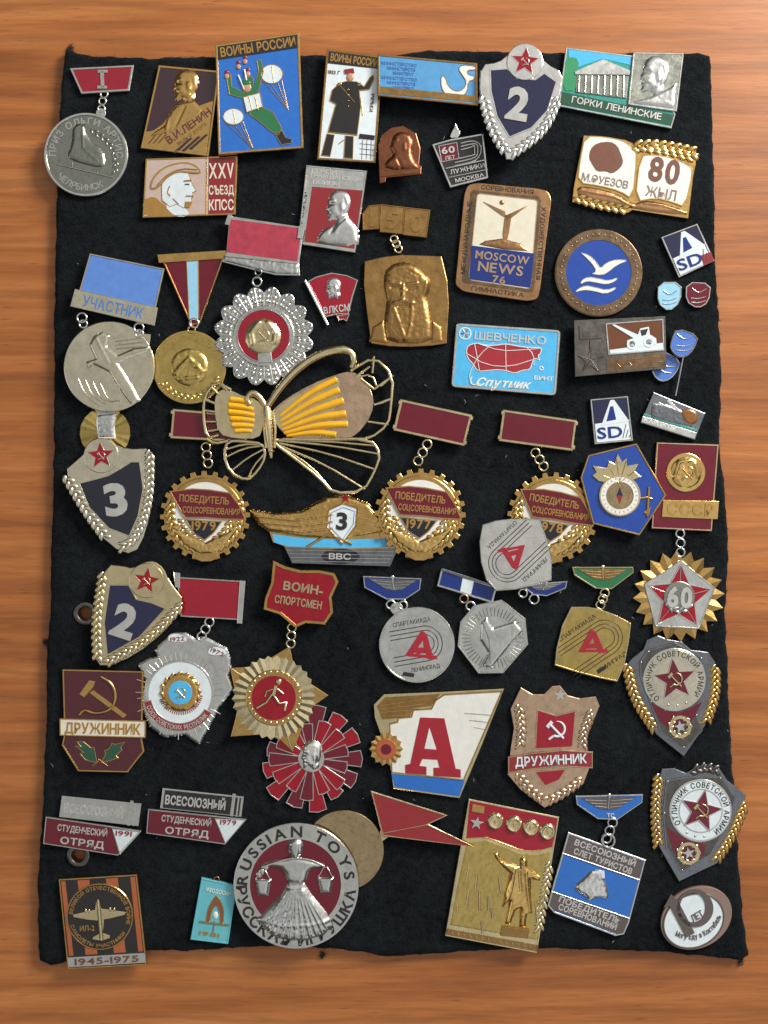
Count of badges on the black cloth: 58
